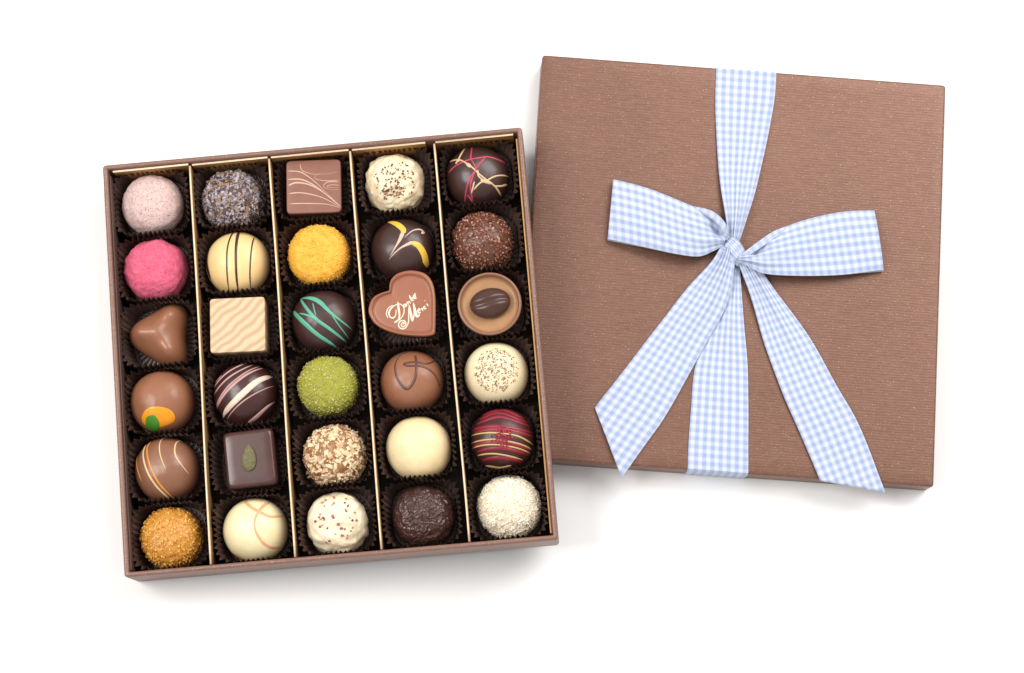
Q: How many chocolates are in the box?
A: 30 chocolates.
